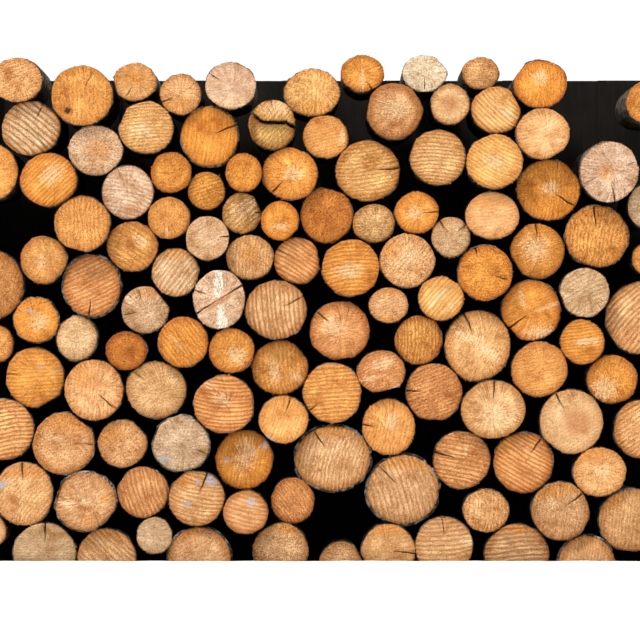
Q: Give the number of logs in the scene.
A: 120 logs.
